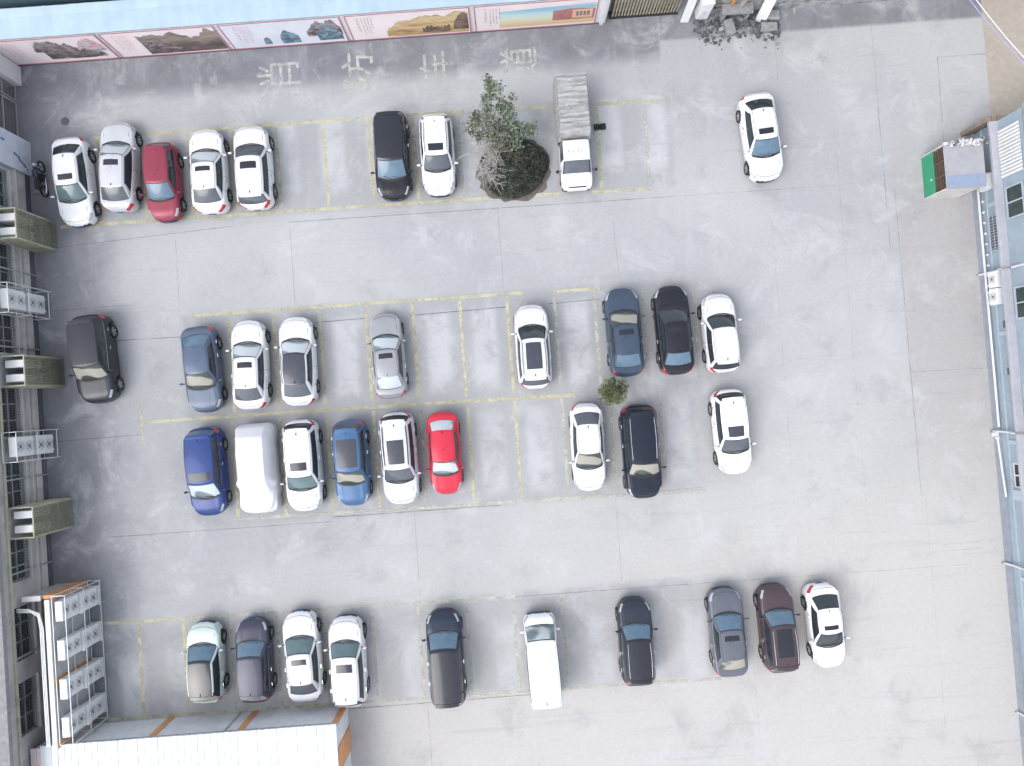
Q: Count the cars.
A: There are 36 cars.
